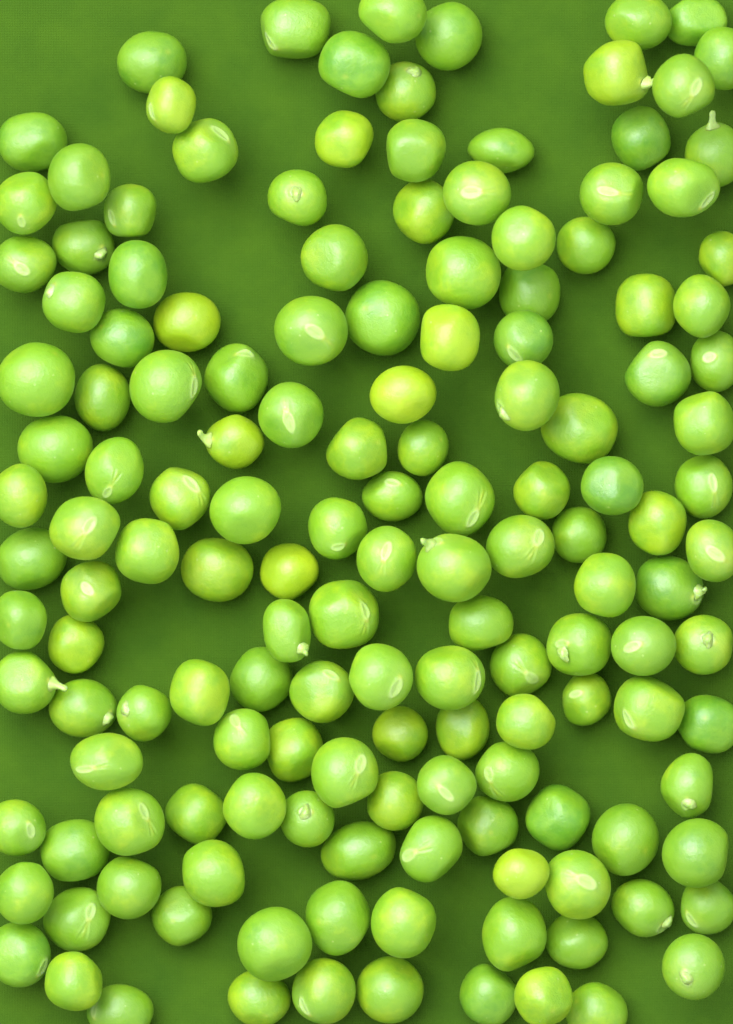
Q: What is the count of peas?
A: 151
